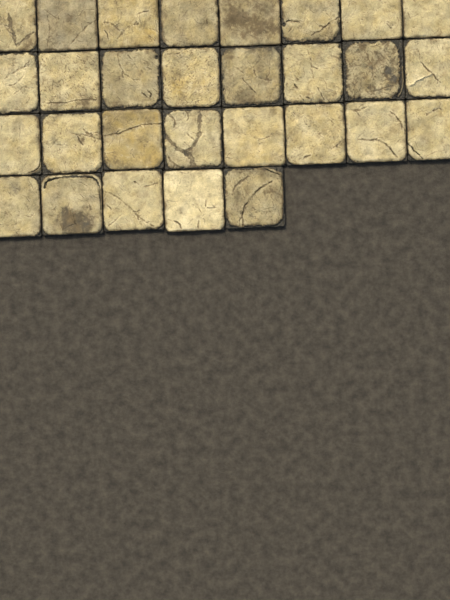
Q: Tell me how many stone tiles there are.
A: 29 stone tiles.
